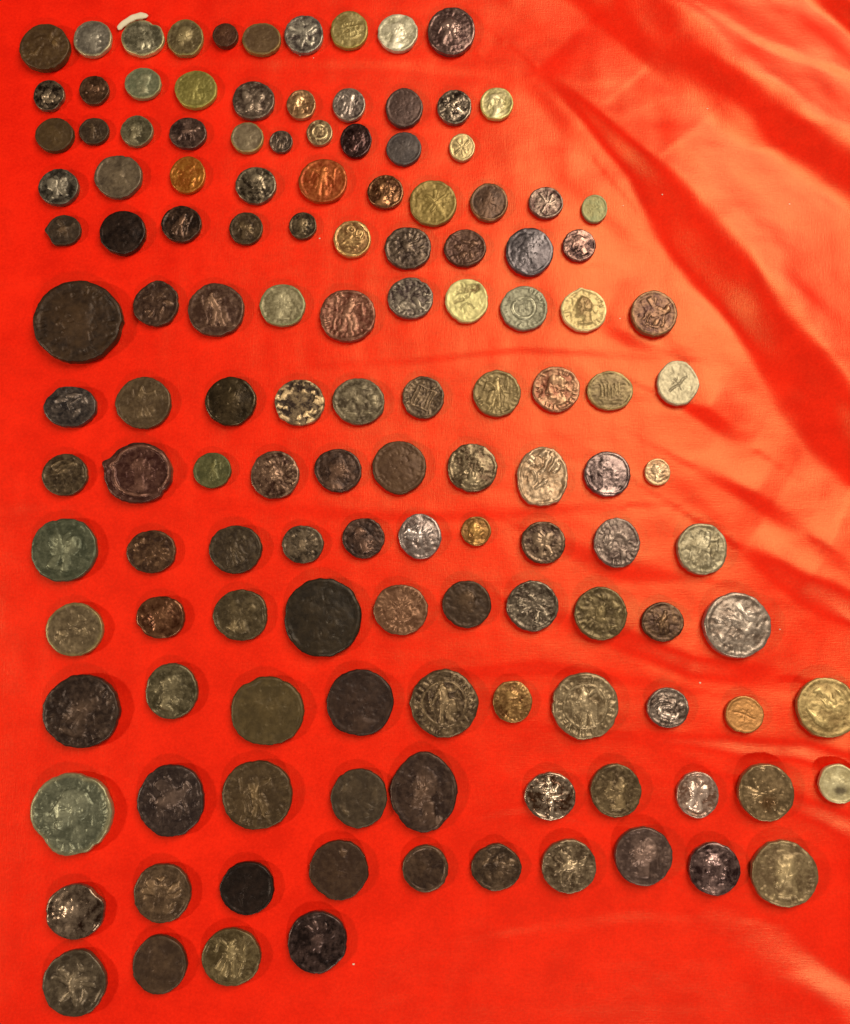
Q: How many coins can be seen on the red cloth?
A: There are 134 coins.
